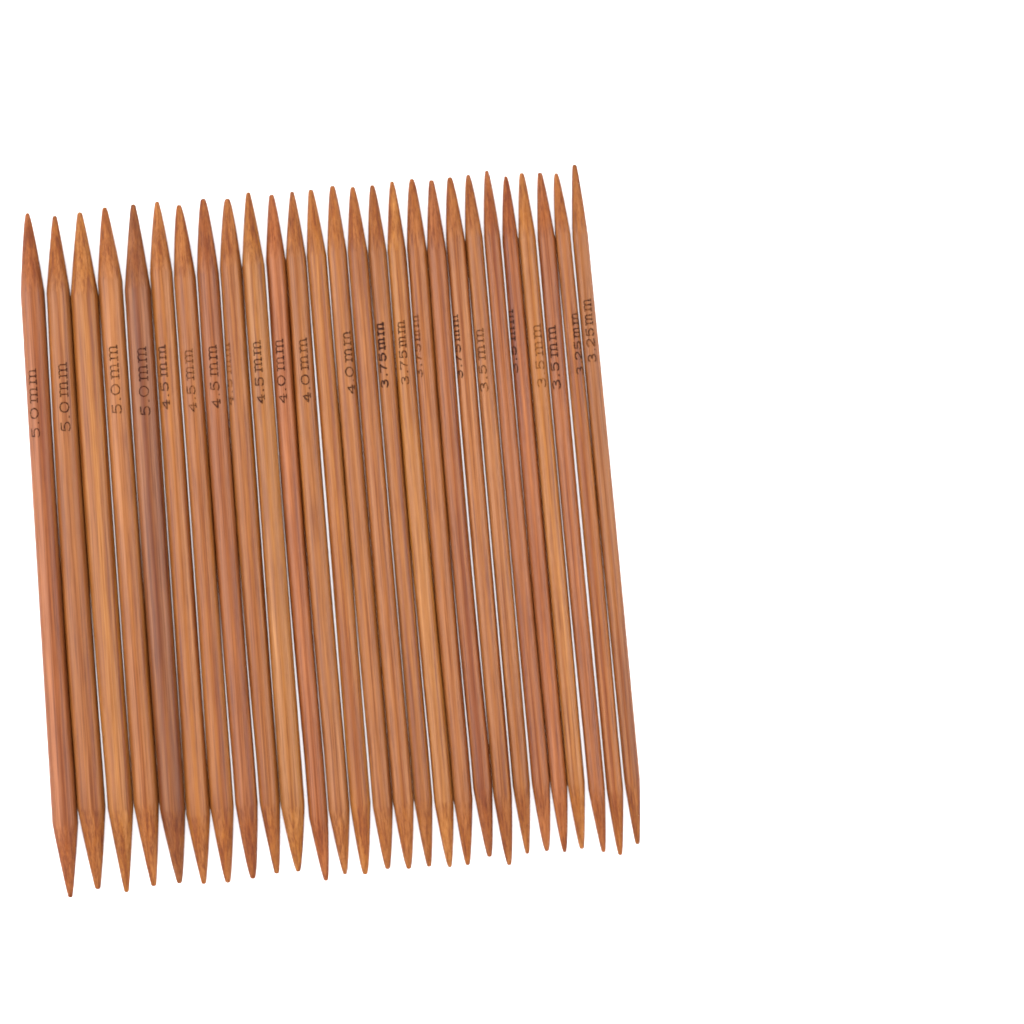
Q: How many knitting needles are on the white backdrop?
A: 27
